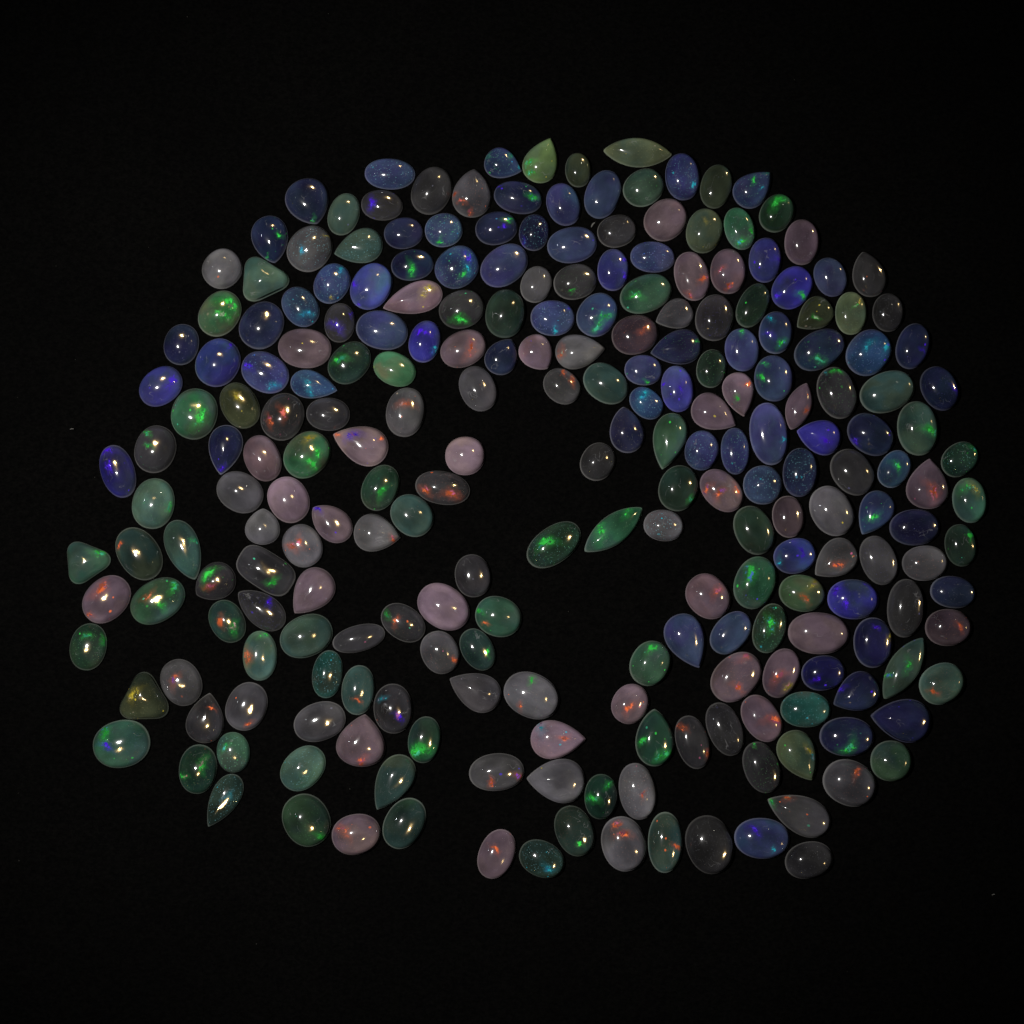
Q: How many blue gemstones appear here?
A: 71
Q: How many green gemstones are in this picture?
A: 73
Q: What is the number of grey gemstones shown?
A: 60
